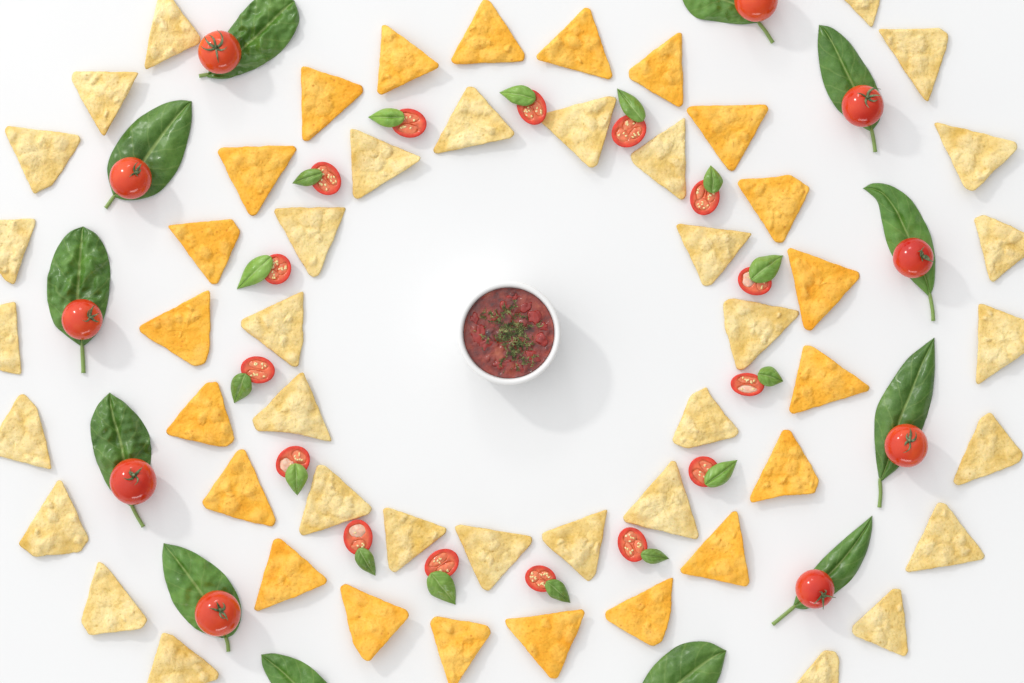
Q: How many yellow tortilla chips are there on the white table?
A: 33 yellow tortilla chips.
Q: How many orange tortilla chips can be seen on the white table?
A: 21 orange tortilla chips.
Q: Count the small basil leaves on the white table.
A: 15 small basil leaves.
